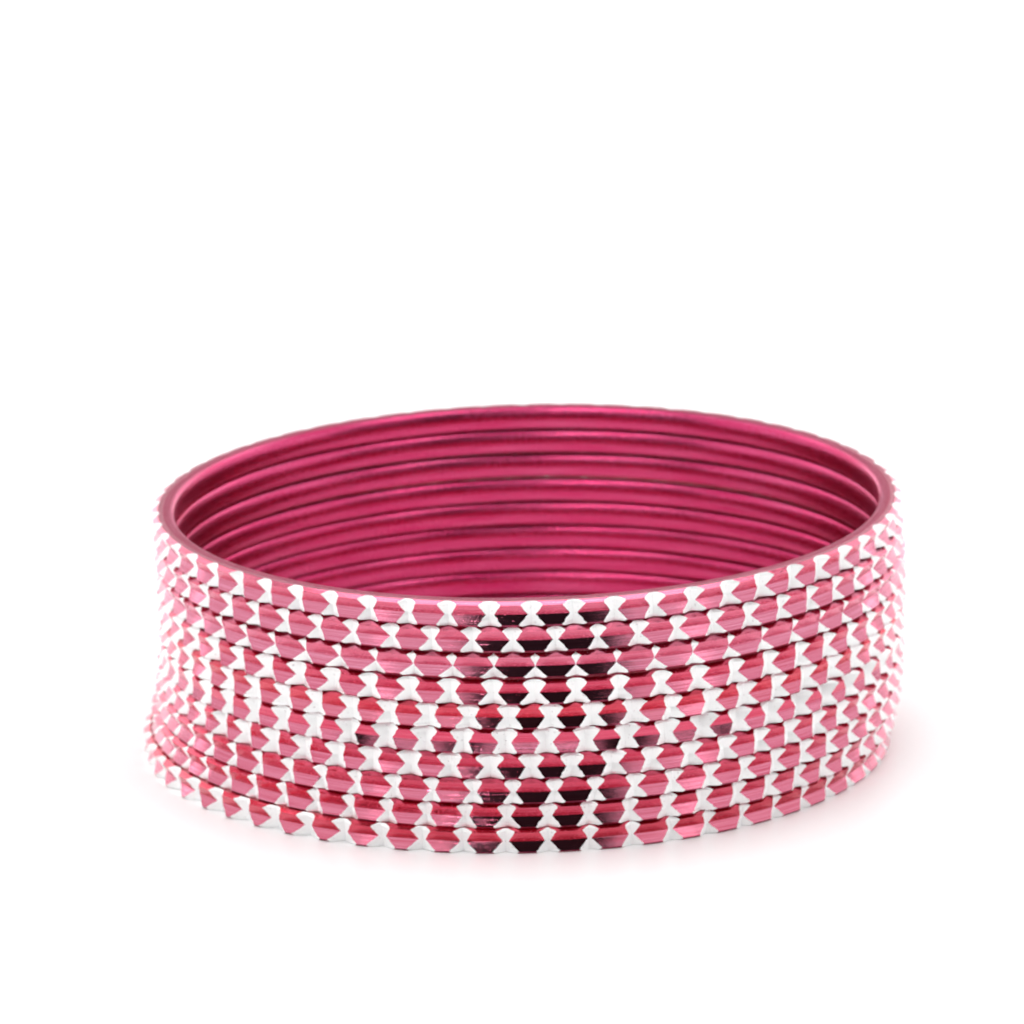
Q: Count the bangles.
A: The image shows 10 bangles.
